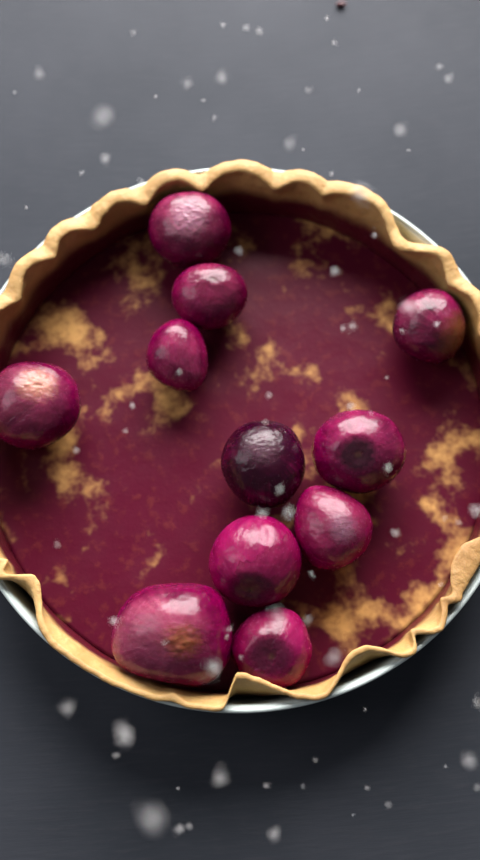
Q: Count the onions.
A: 11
